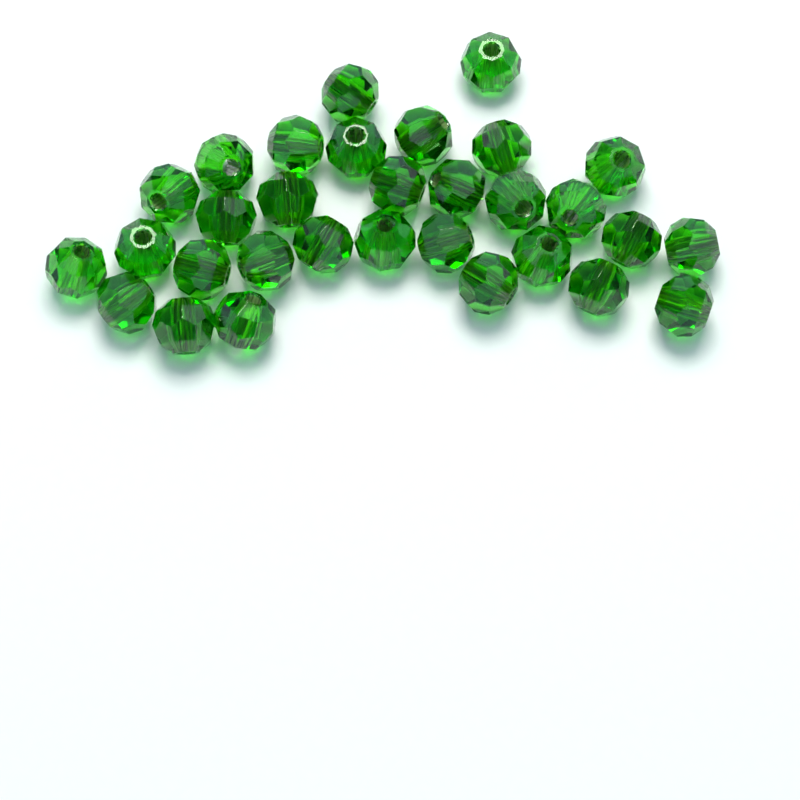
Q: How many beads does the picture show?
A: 31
